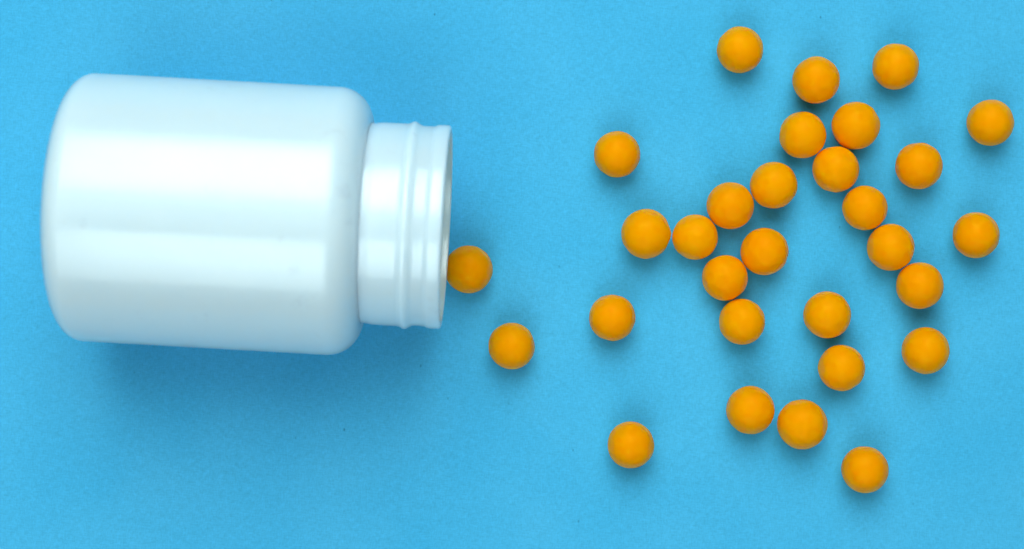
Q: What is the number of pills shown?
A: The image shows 30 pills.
